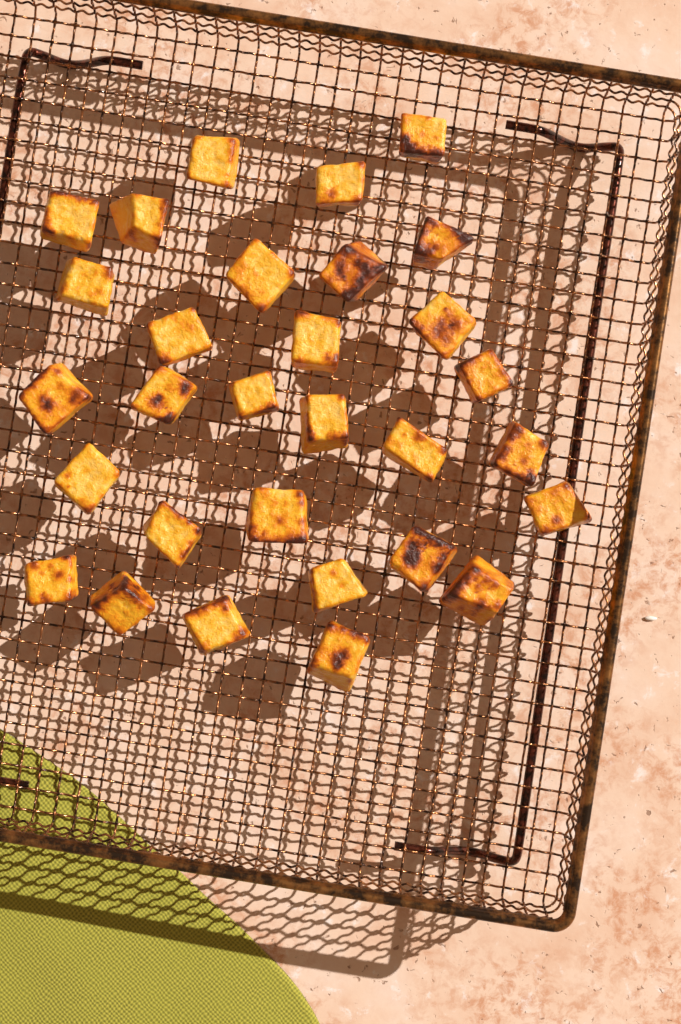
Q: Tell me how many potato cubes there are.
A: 30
